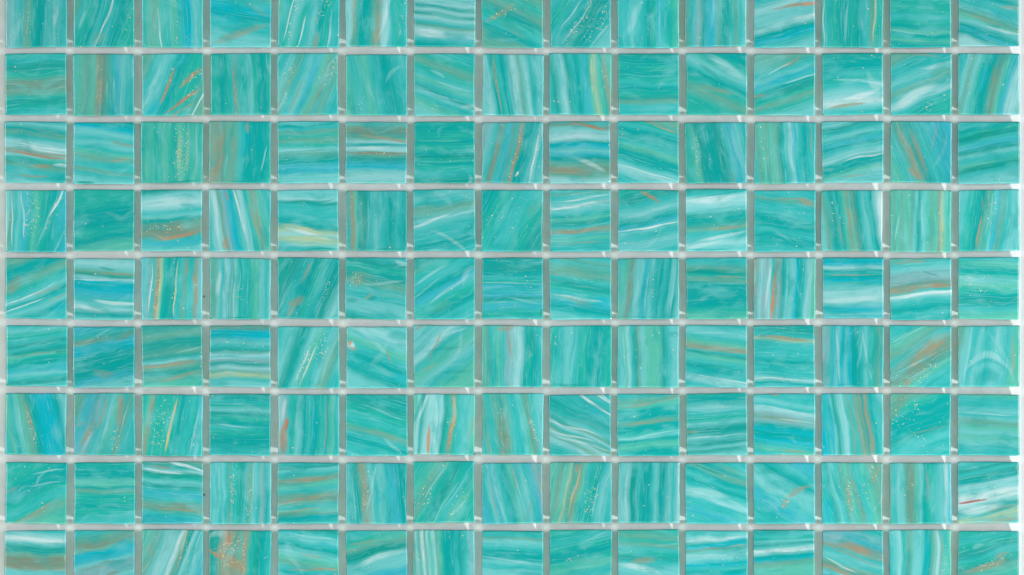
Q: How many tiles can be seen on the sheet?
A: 135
